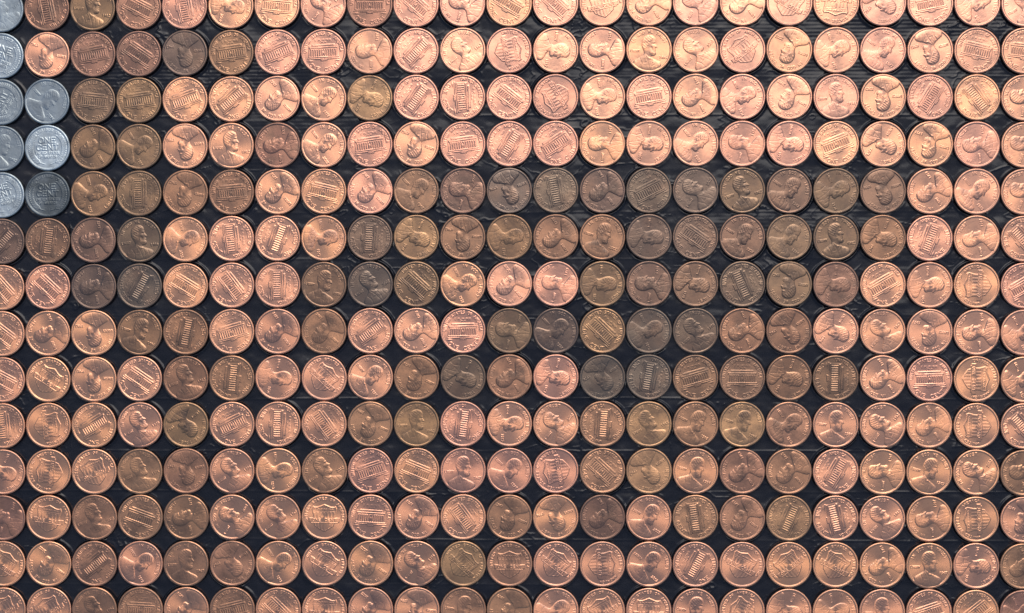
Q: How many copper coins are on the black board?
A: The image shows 200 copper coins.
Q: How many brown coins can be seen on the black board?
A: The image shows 114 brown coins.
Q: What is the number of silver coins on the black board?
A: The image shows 8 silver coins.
